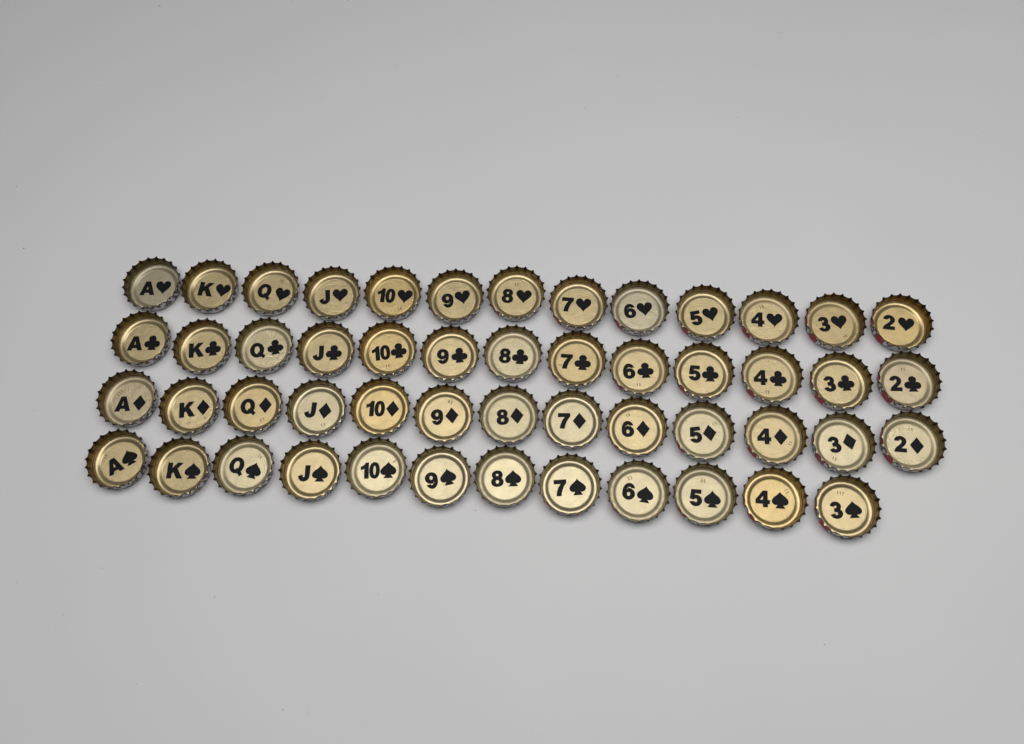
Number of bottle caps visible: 51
